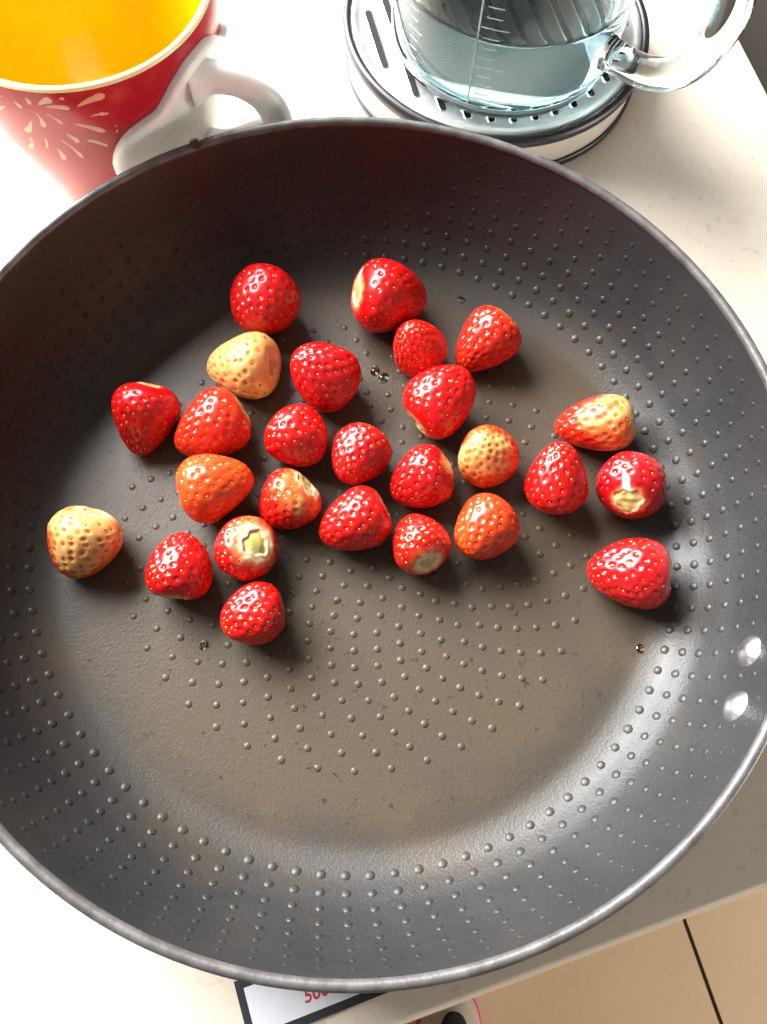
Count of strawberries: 26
